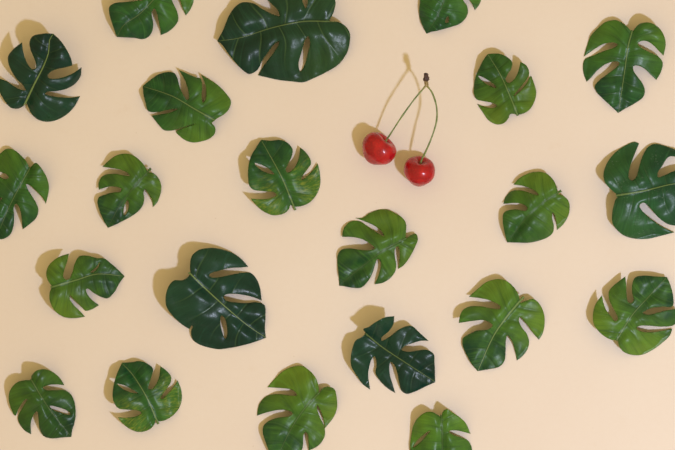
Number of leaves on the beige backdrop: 22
